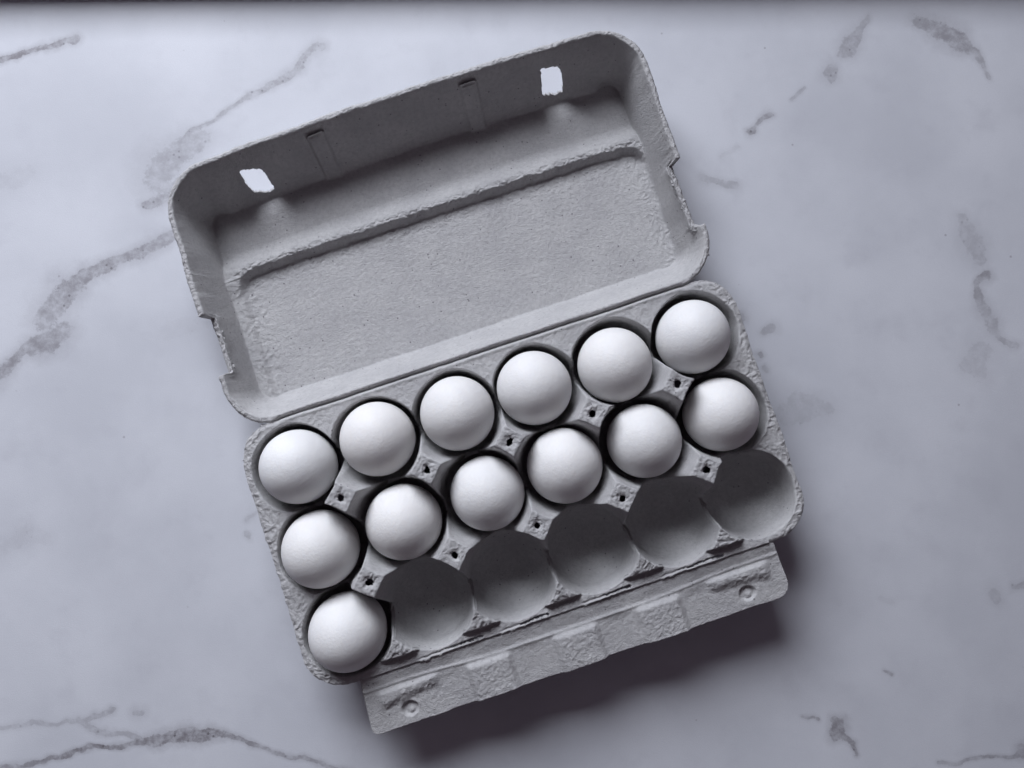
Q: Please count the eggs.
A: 13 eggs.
